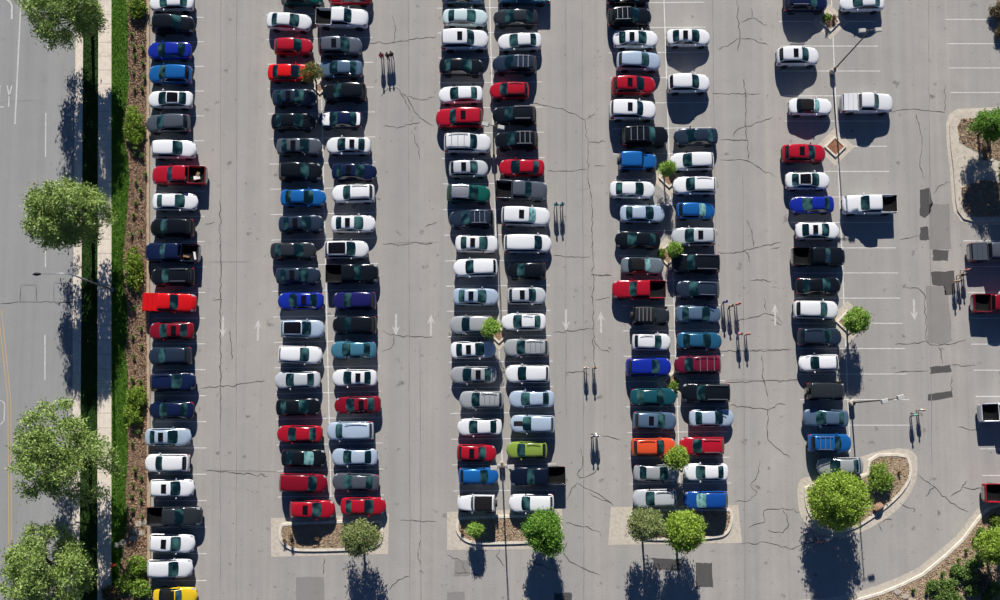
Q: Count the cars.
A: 152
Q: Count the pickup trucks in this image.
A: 17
